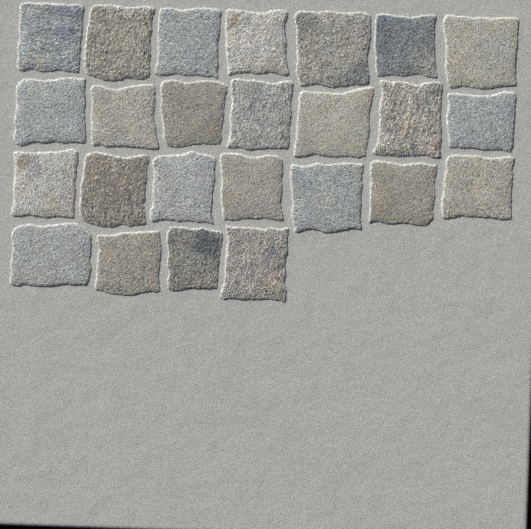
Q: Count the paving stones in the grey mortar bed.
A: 25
